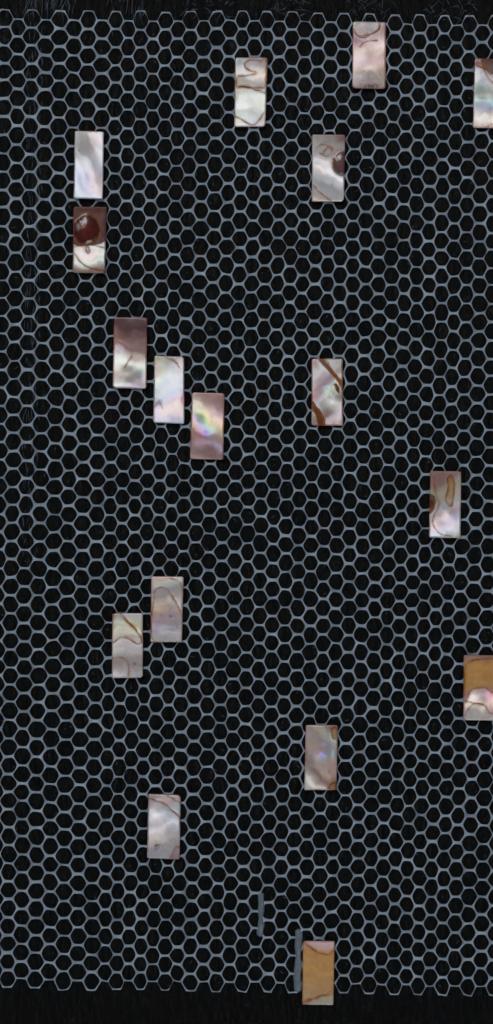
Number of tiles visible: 17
